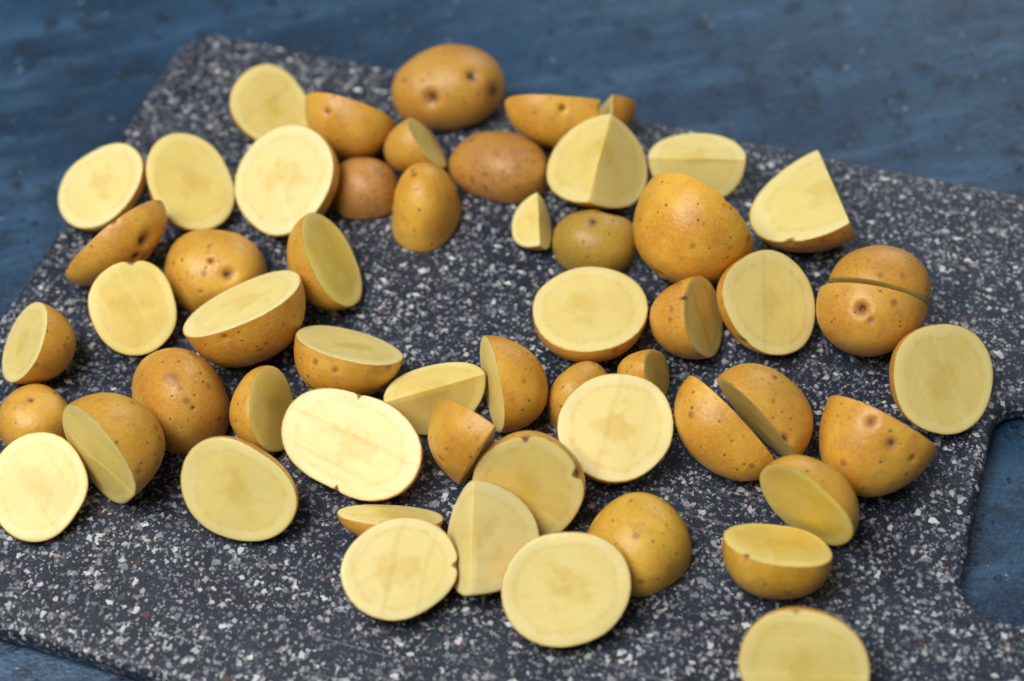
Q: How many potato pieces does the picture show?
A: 56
